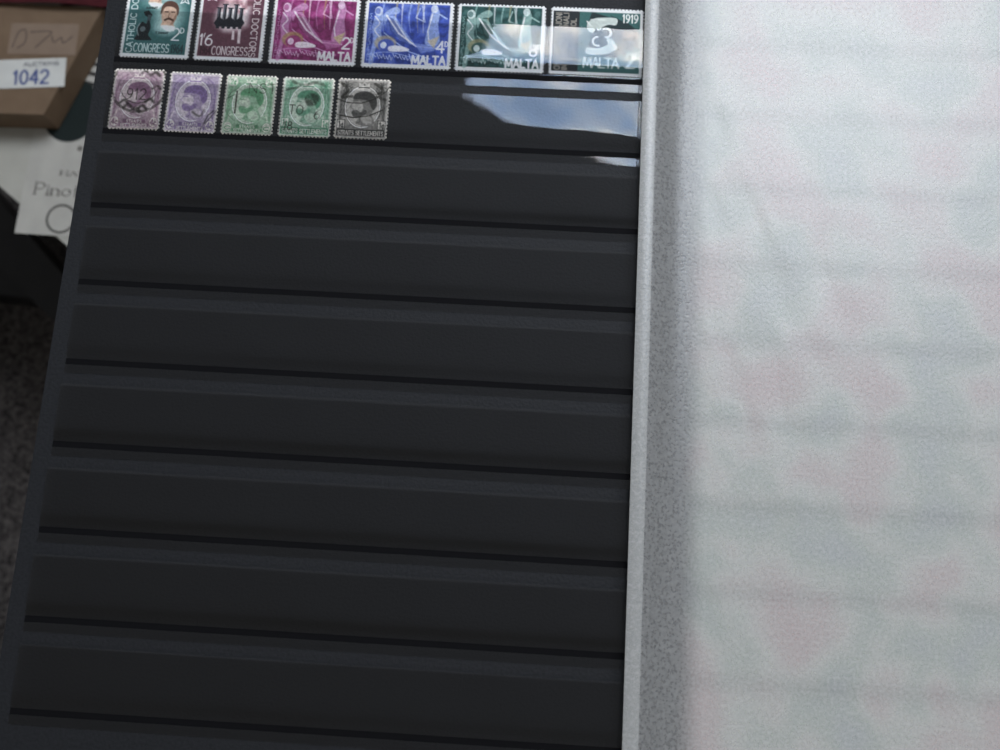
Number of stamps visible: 11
